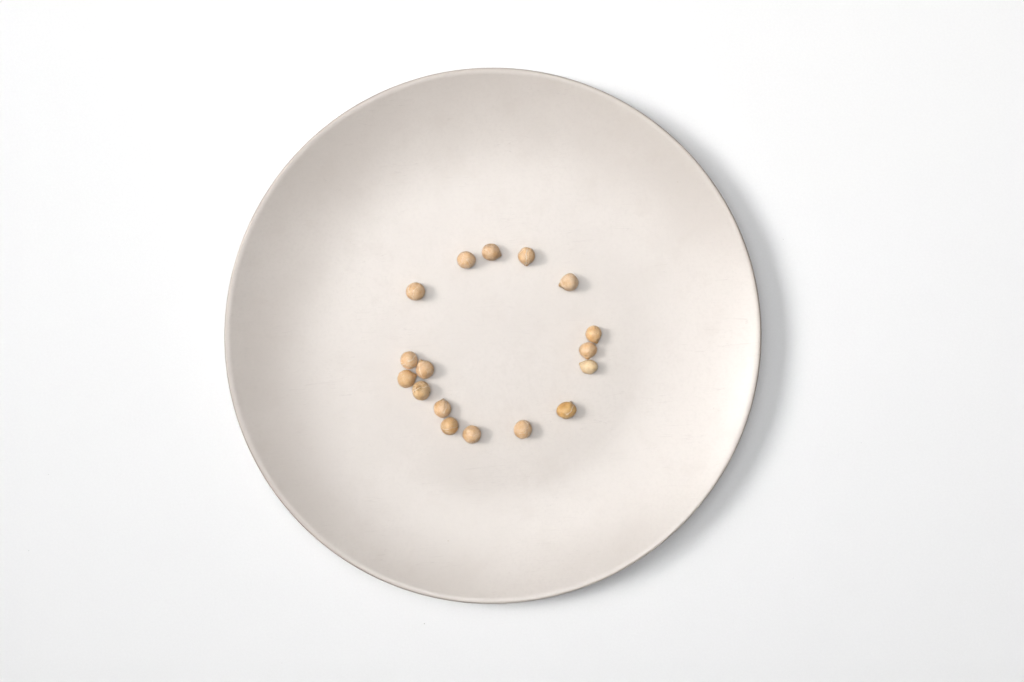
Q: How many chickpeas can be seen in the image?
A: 17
